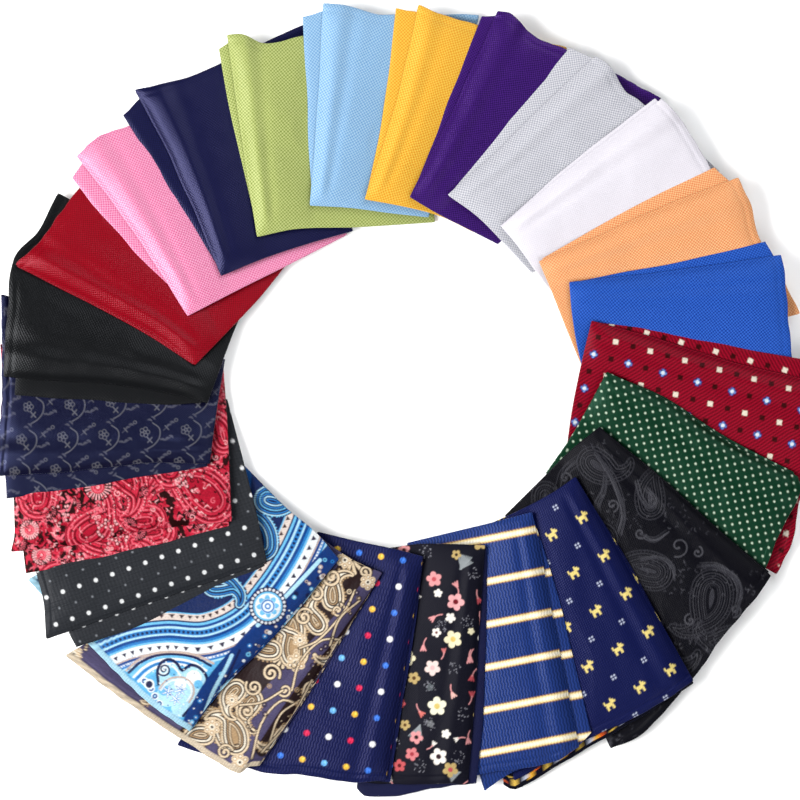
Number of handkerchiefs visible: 24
